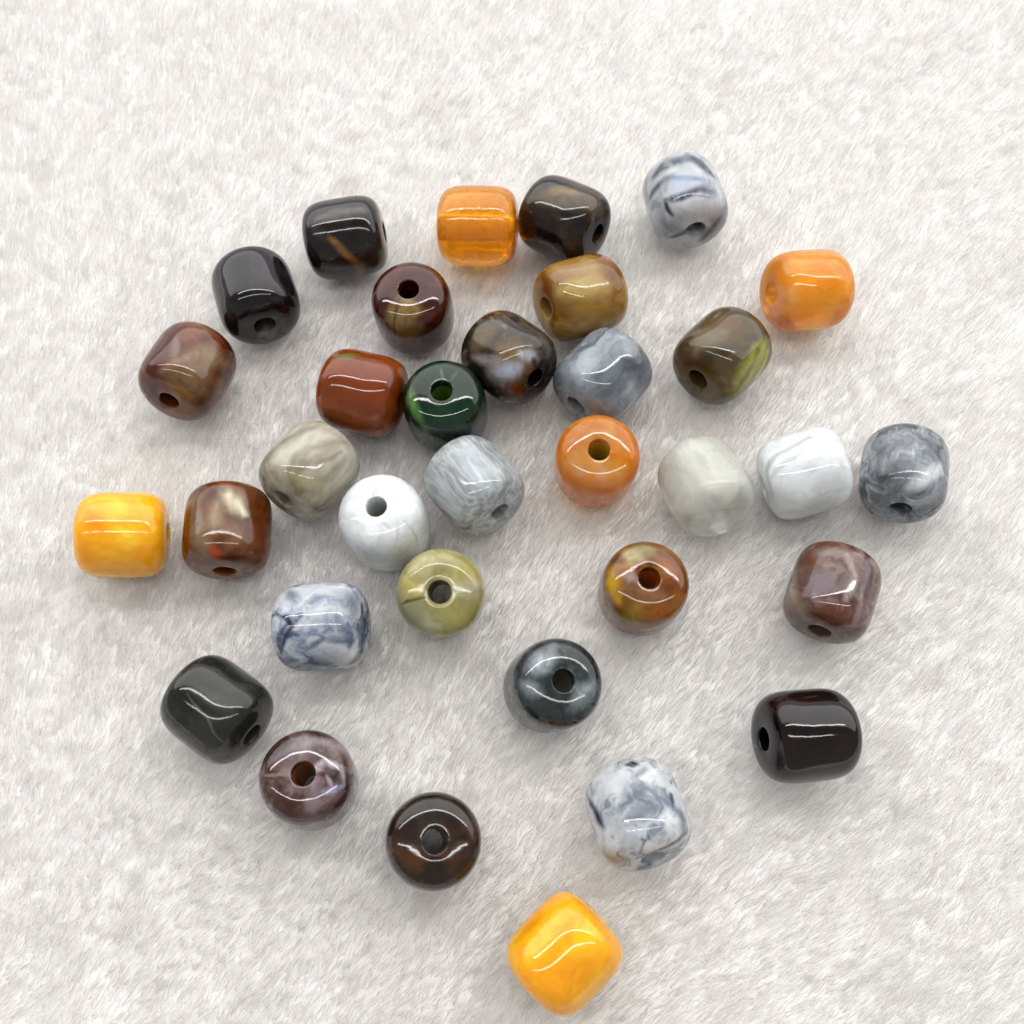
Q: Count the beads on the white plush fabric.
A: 34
